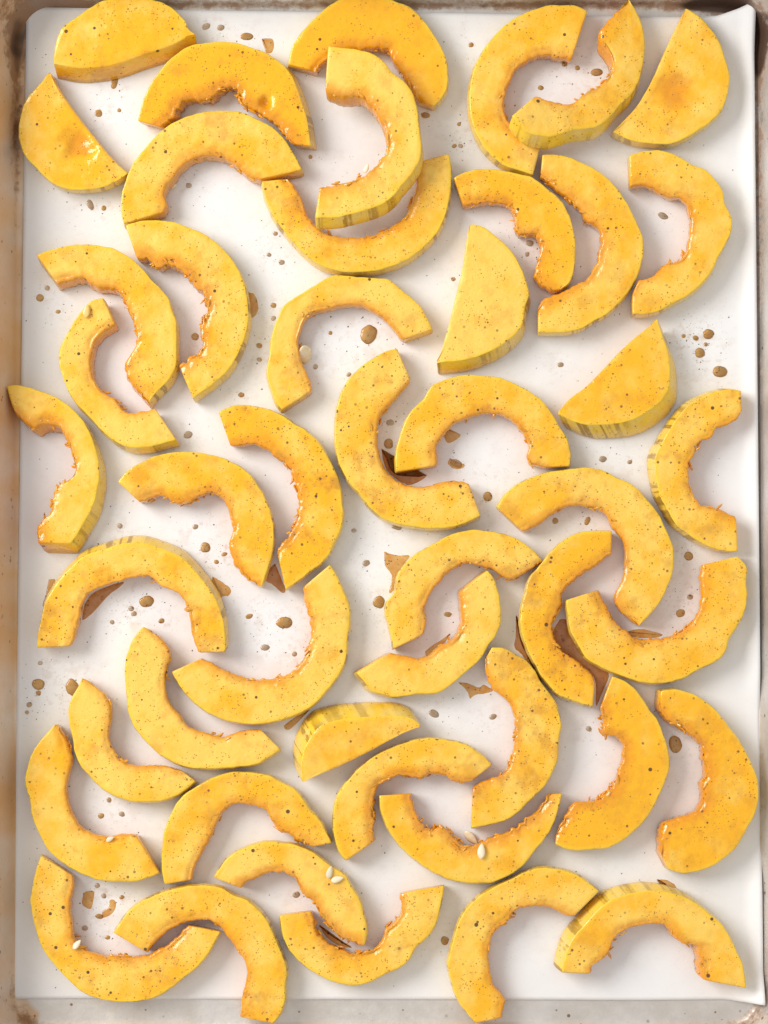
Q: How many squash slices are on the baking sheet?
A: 48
